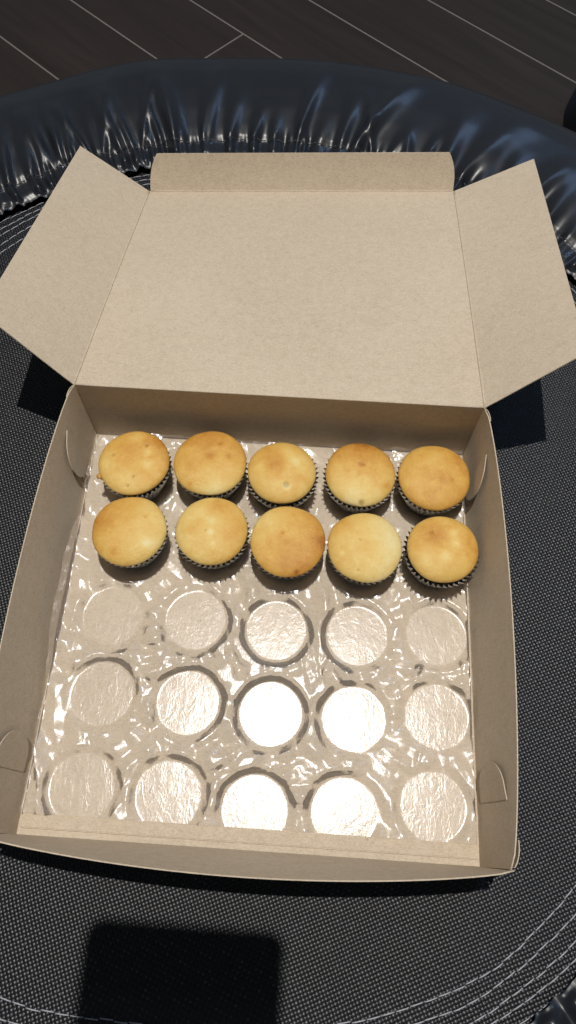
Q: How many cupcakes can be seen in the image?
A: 10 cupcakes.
